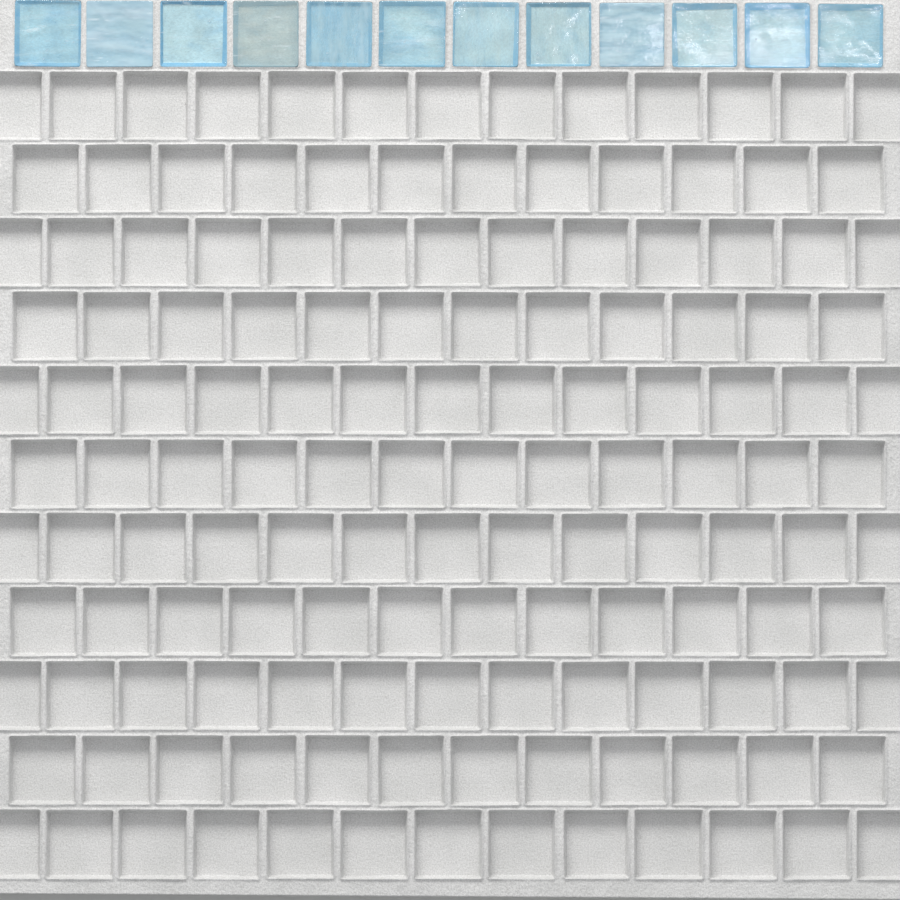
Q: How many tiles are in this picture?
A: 12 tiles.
